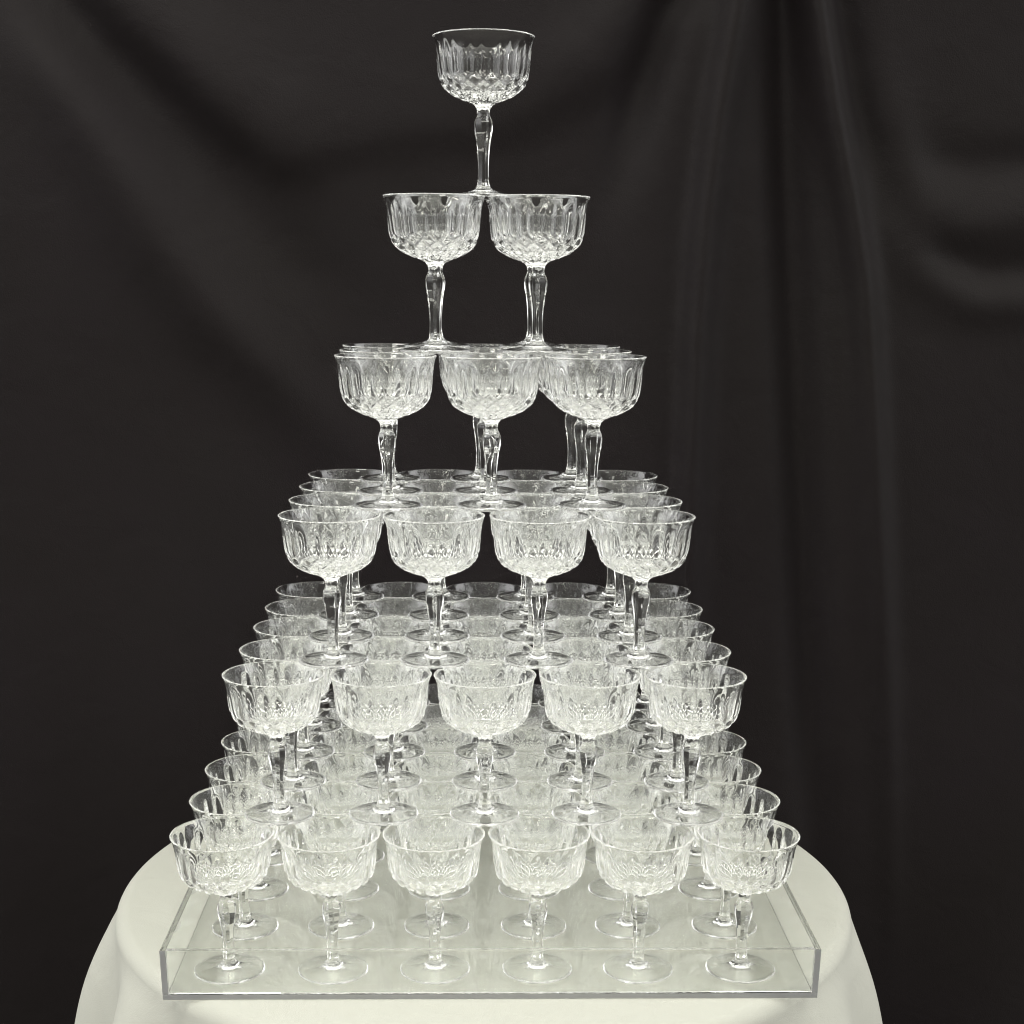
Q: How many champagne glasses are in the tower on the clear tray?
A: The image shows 91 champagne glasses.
